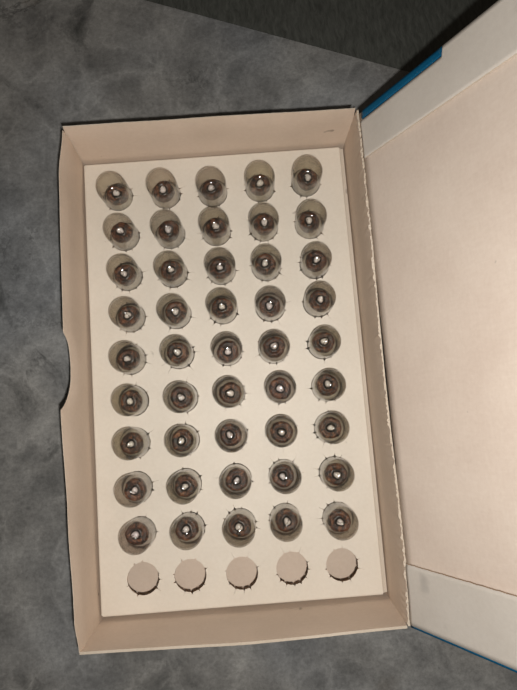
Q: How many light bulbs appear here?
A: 45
